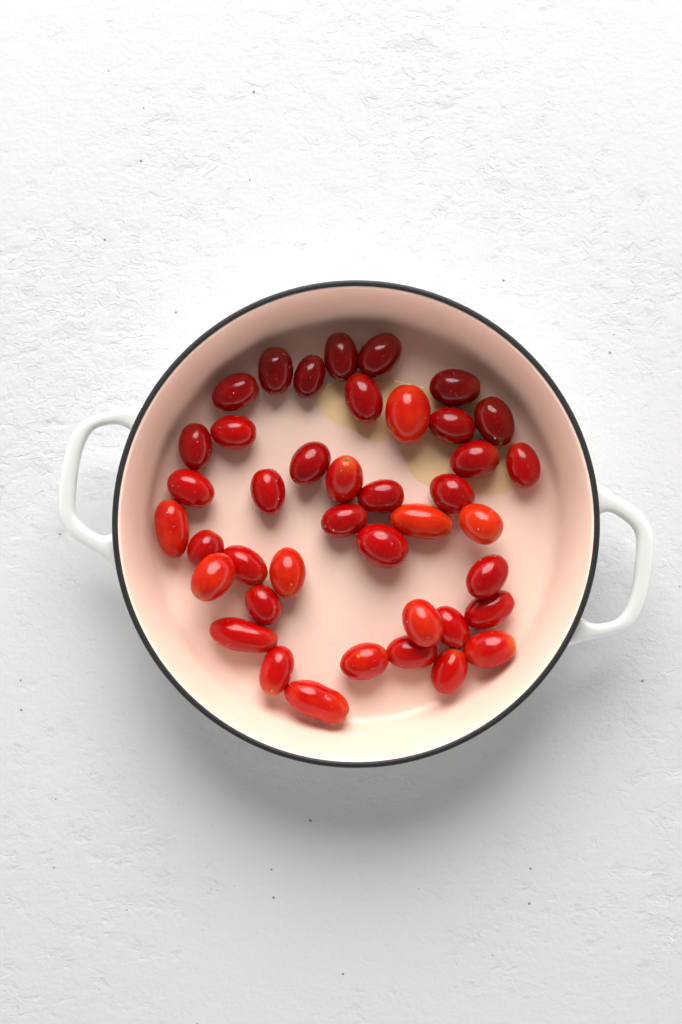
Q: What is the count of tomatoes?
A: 41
